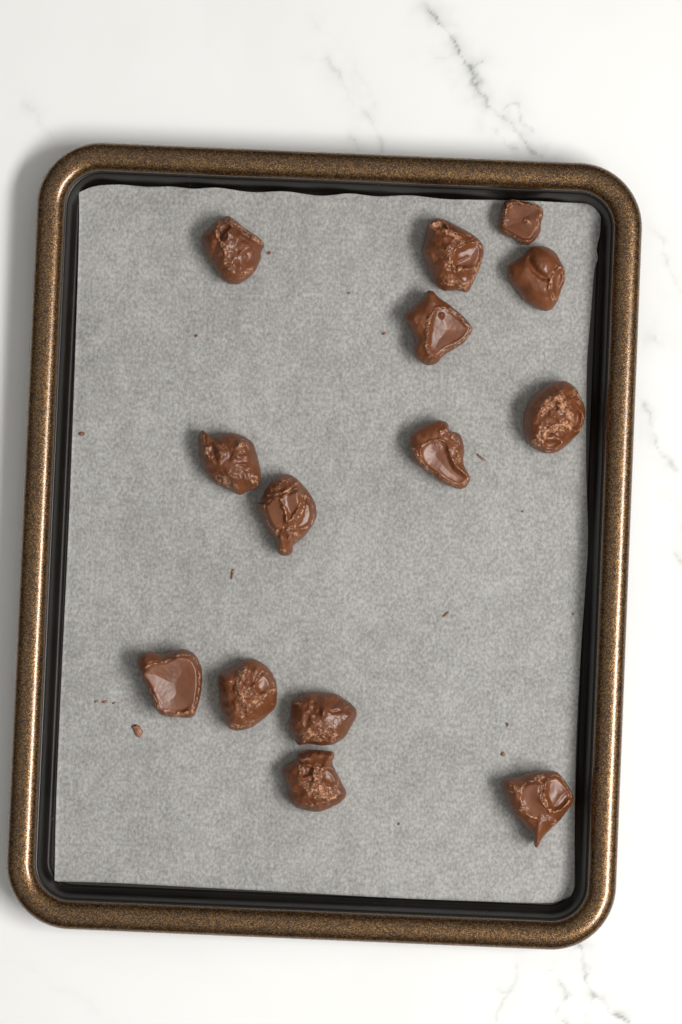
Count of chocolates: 14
